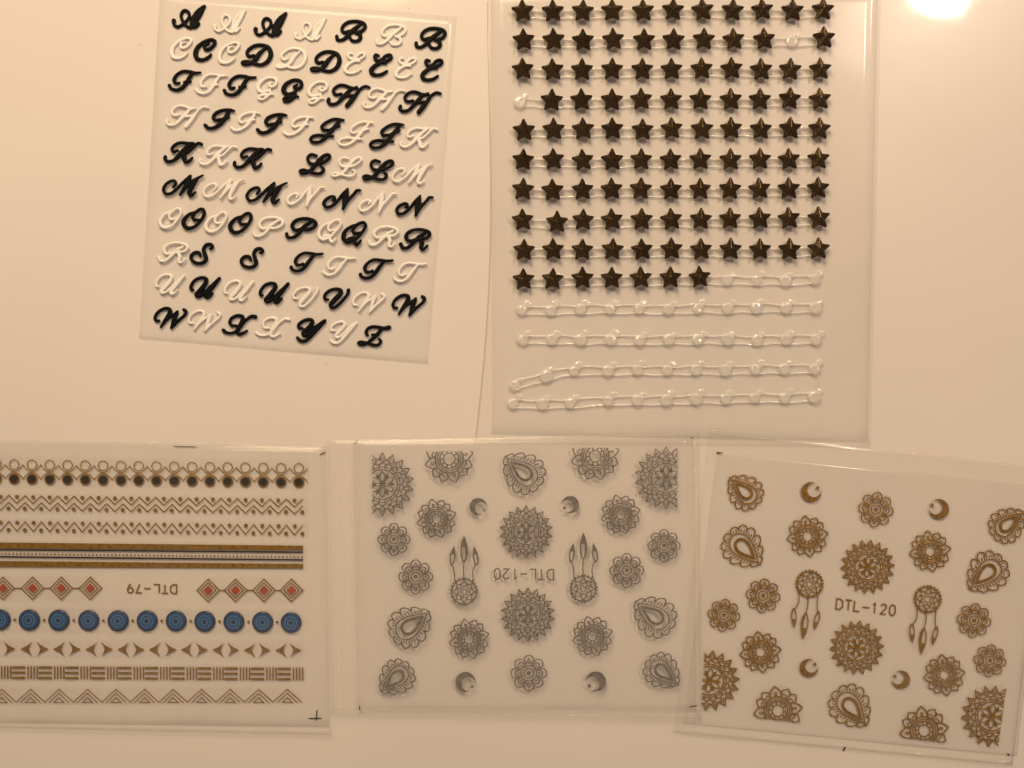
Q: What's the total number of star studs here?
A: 104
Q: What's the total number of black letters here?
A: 43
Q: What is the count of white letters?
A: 38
